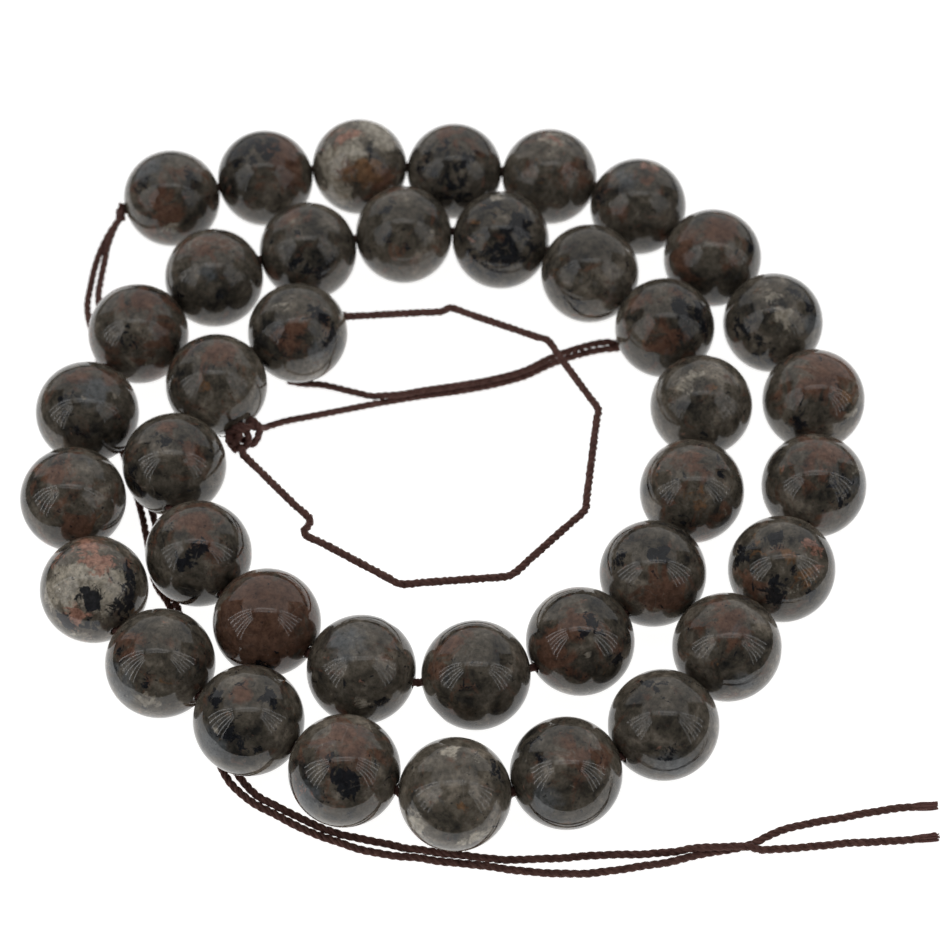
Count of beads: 39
